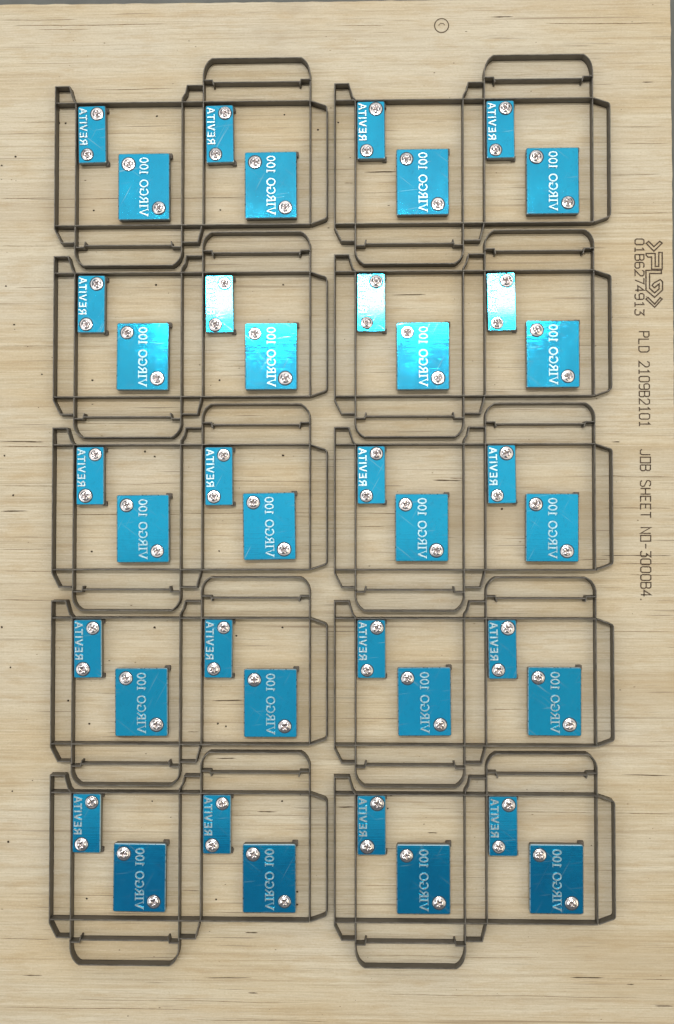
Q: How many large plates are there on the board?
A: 20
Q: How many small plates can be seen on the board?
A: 20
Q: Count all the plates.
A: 40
